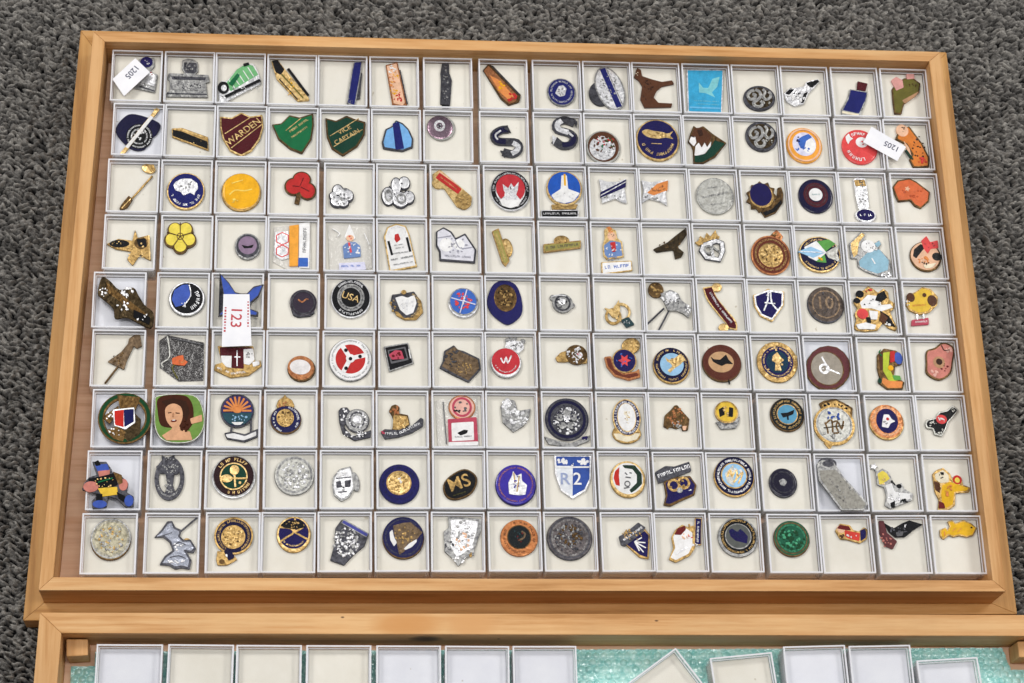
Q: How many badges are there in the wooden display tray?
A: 144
